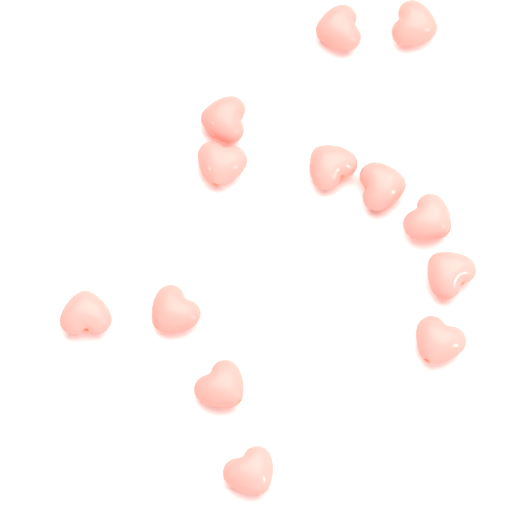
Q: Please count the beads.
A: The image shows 13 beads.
